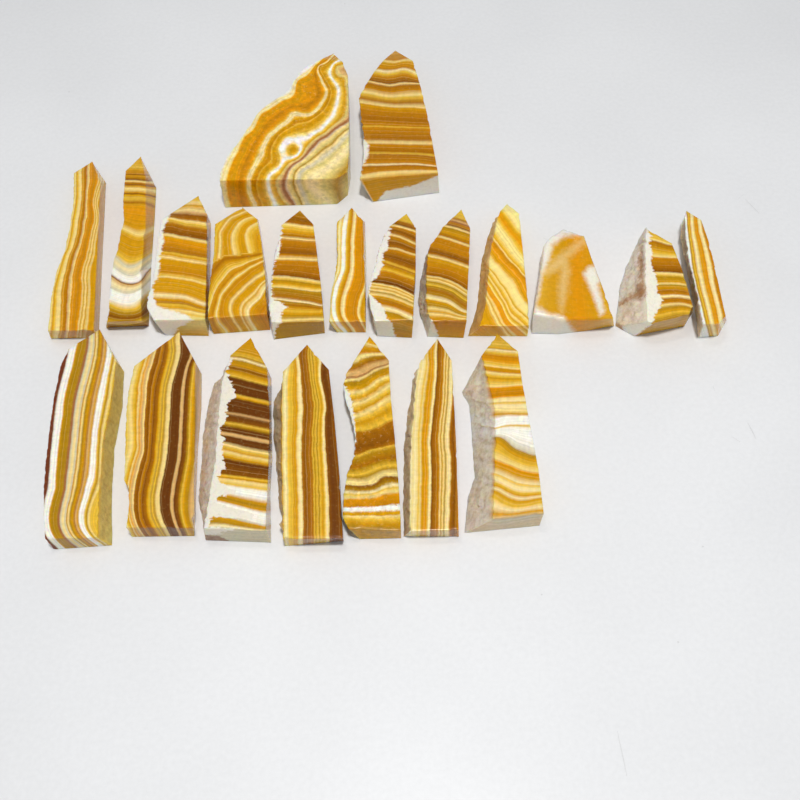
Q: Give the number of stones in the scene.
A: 21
